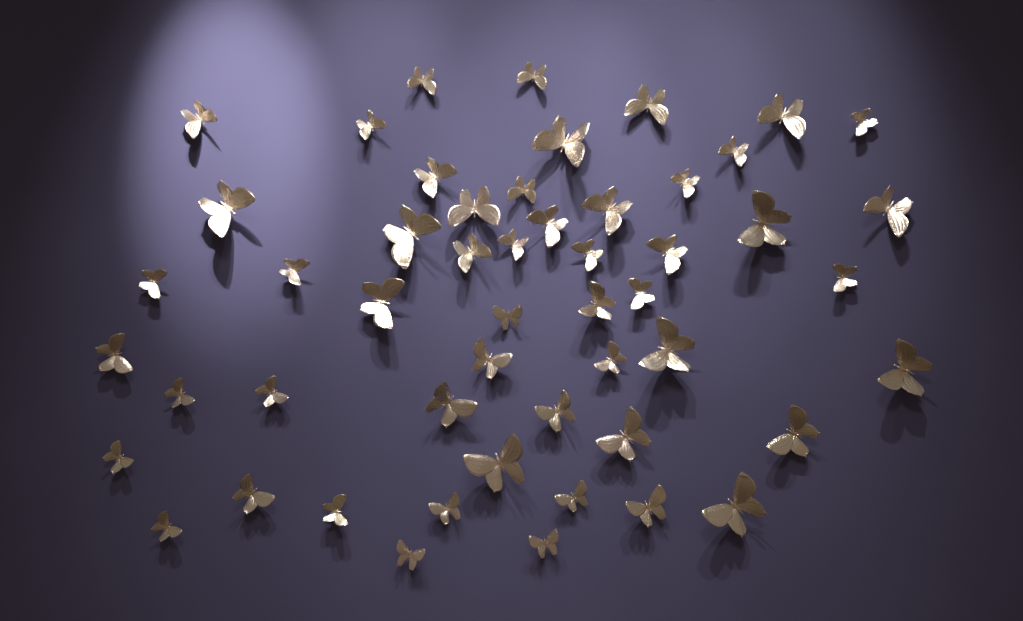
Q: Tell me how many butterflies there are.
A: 52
